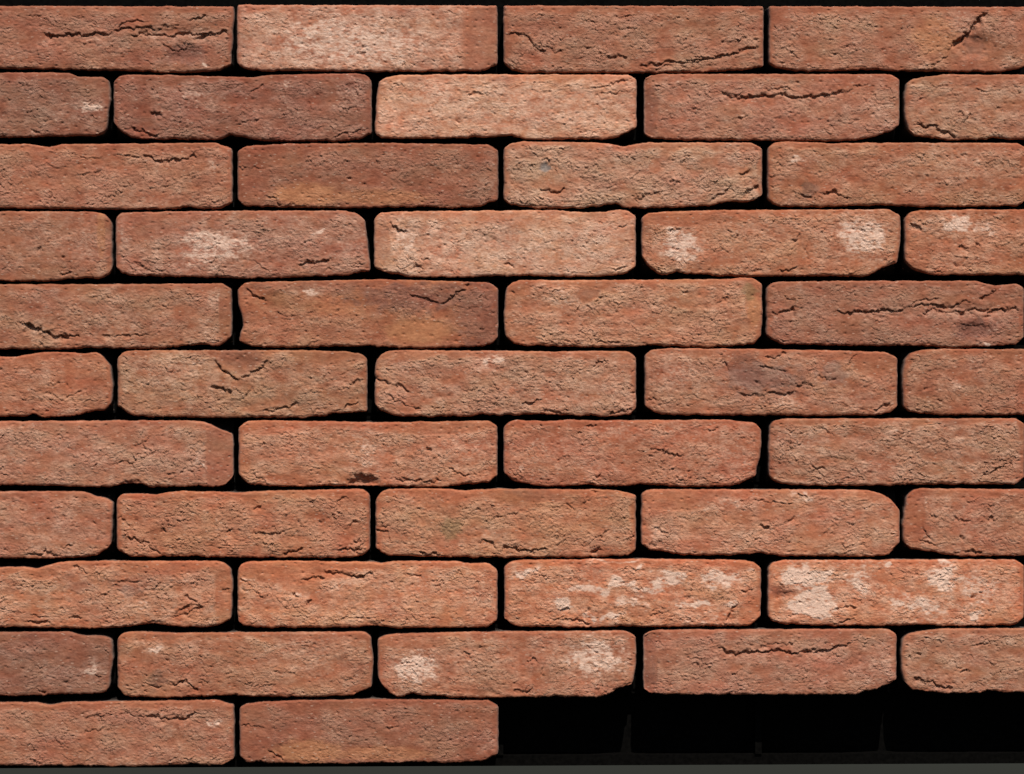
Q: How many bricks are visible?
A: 47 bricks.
